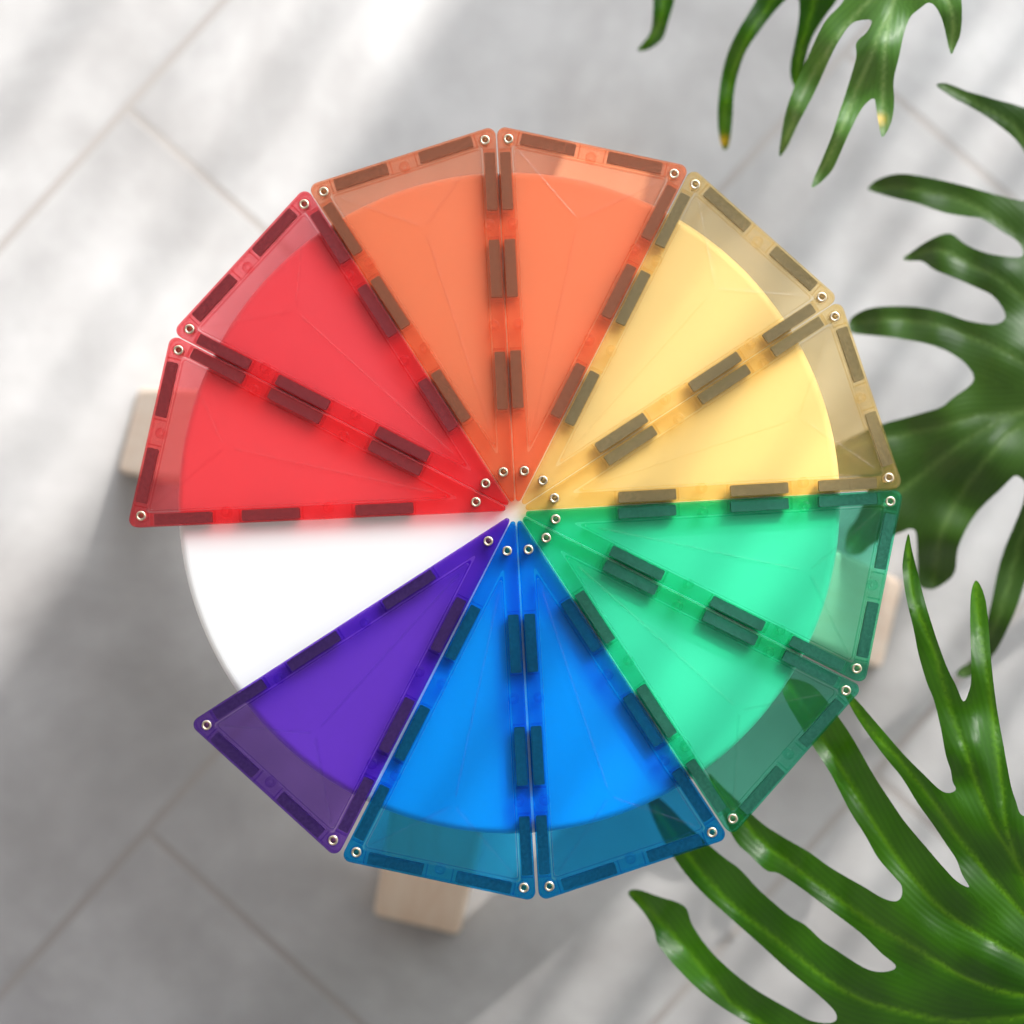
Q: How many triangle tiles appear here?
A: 11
